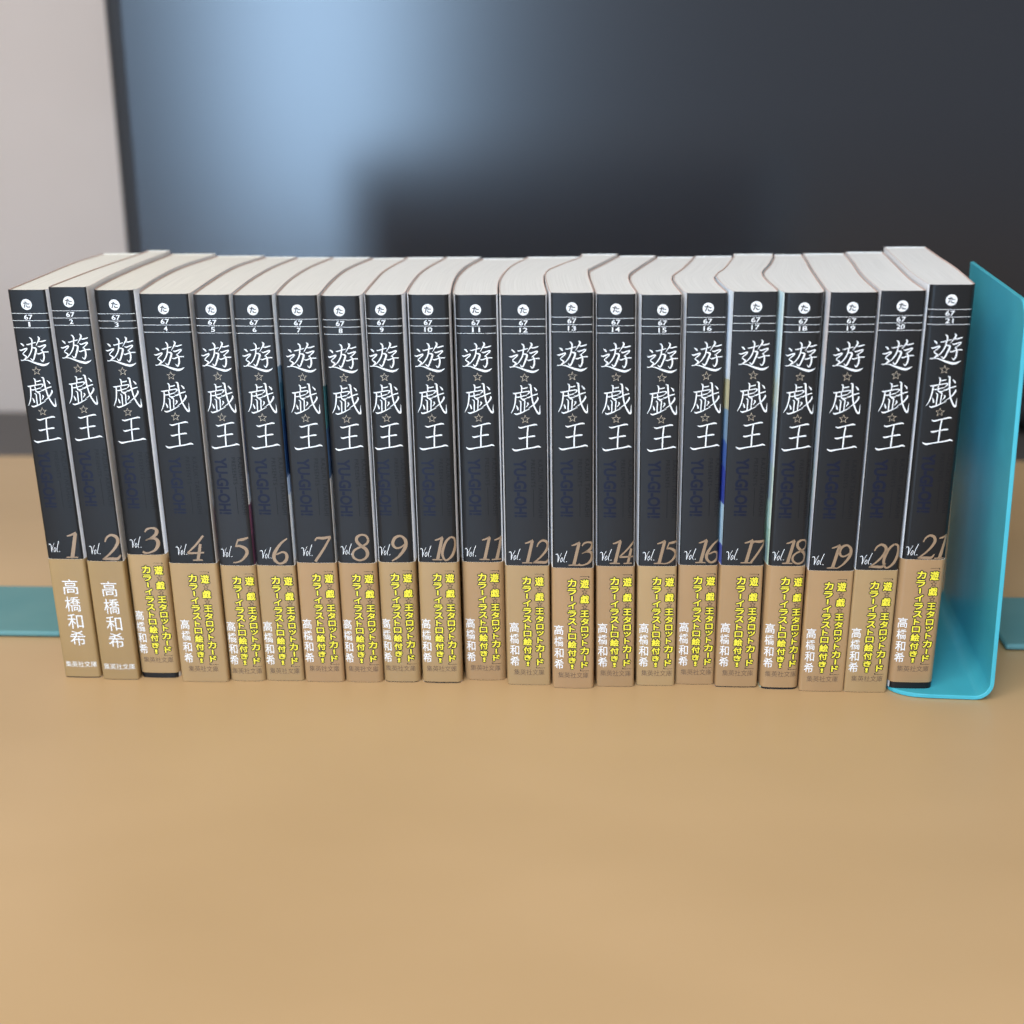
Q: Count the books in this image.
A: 21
